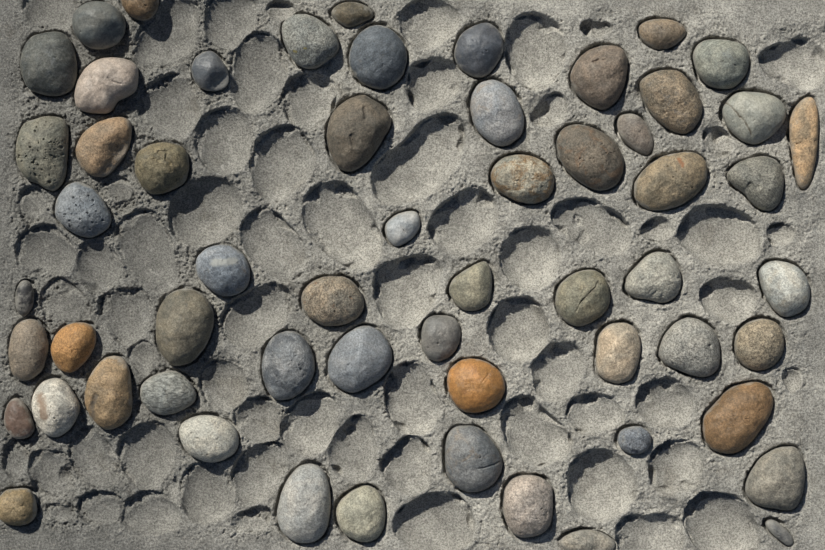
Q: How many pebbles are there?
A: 59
